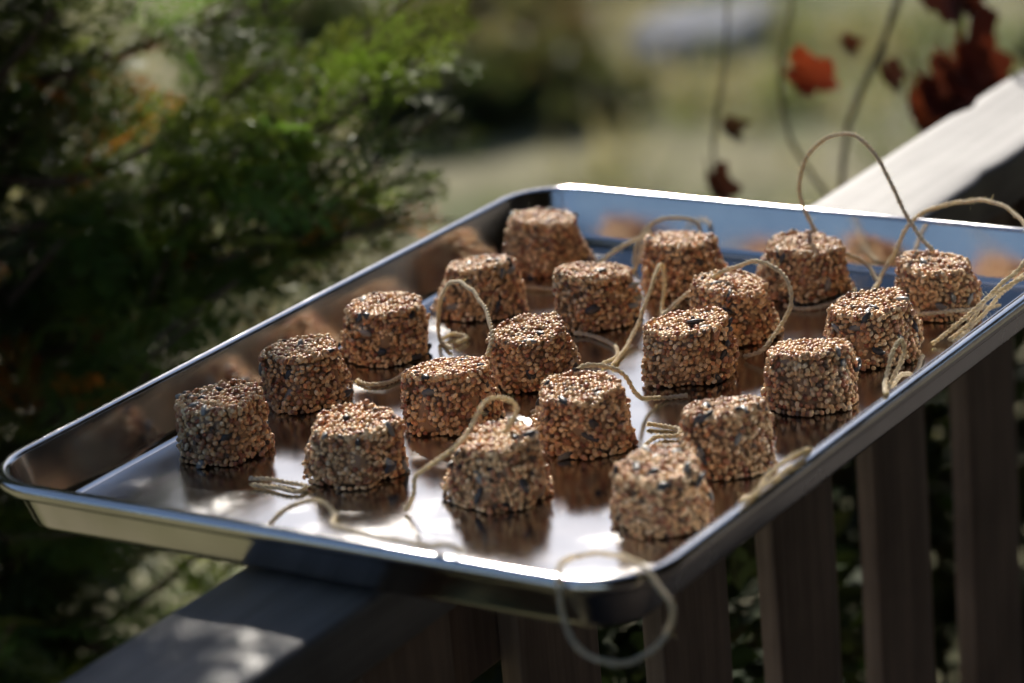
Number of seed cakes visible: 20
